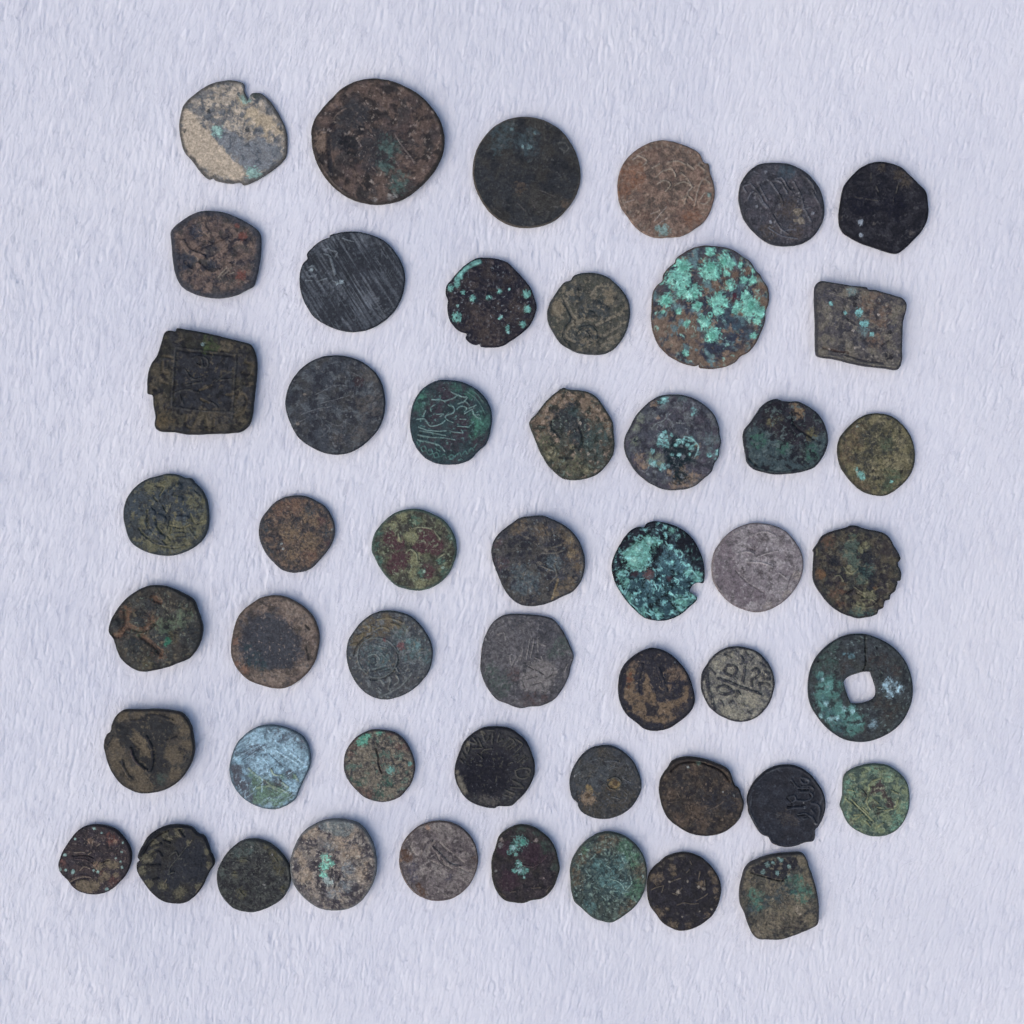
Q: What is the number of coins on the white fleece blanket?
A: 50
